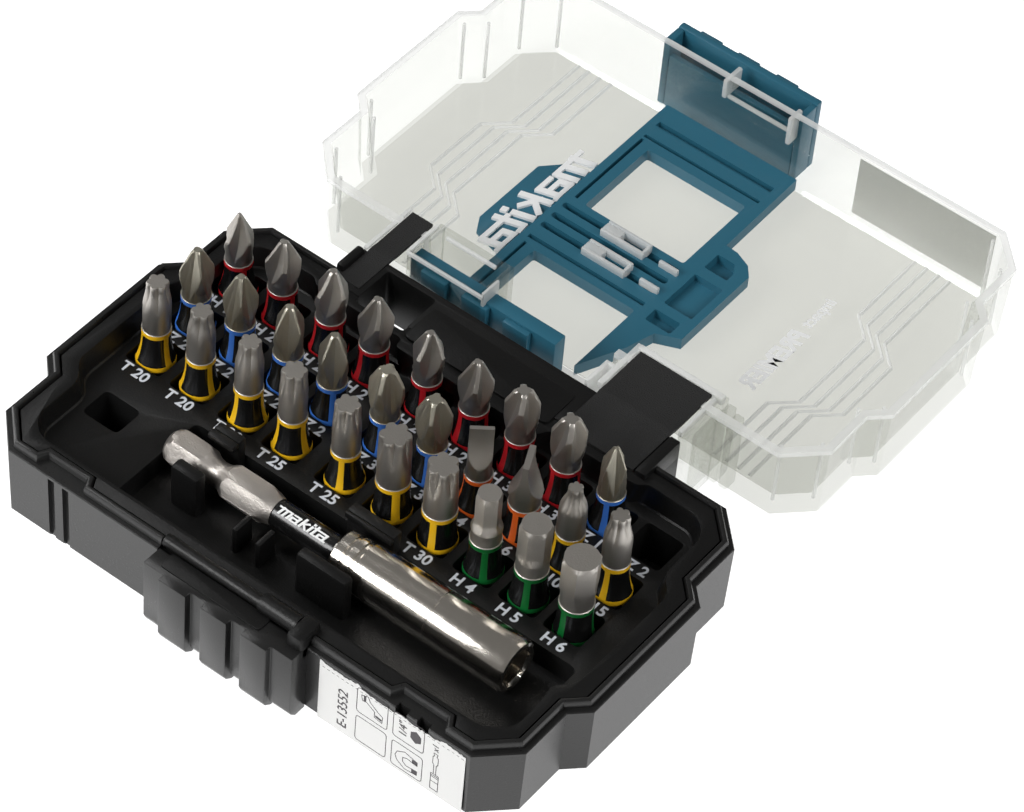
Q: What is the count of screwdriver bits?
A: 29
